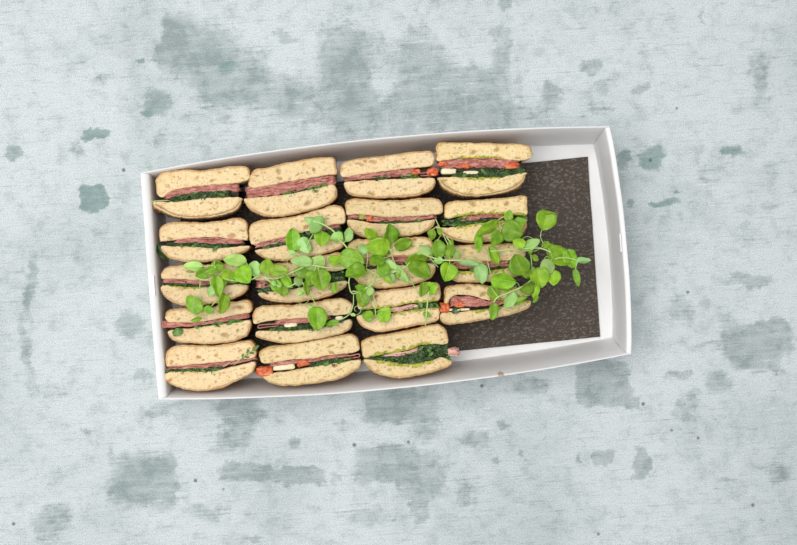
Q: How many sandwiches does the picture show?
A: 19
